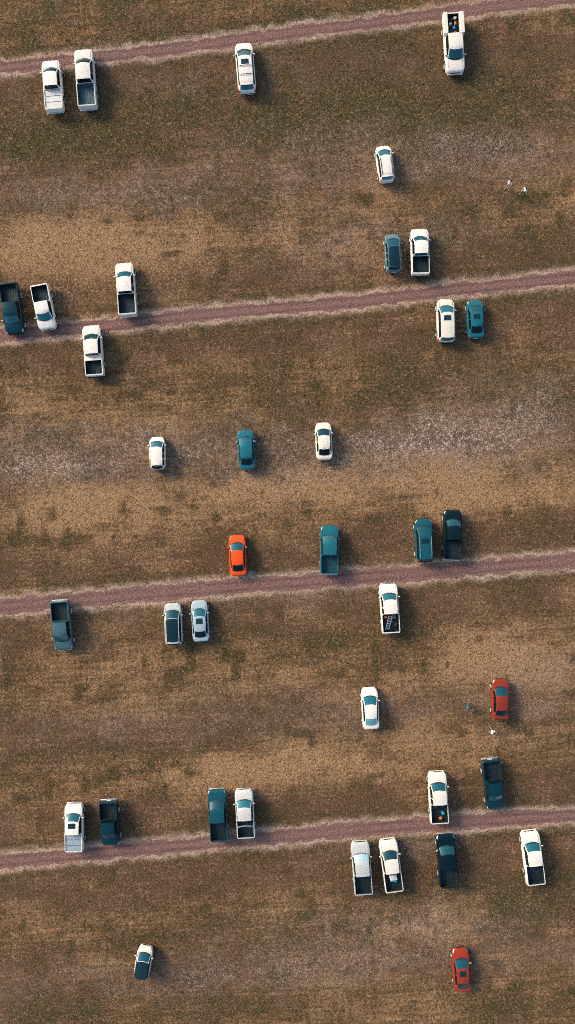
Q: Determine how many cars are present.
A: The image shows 16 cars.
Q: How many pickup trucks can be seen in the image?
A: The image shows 22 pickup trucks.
